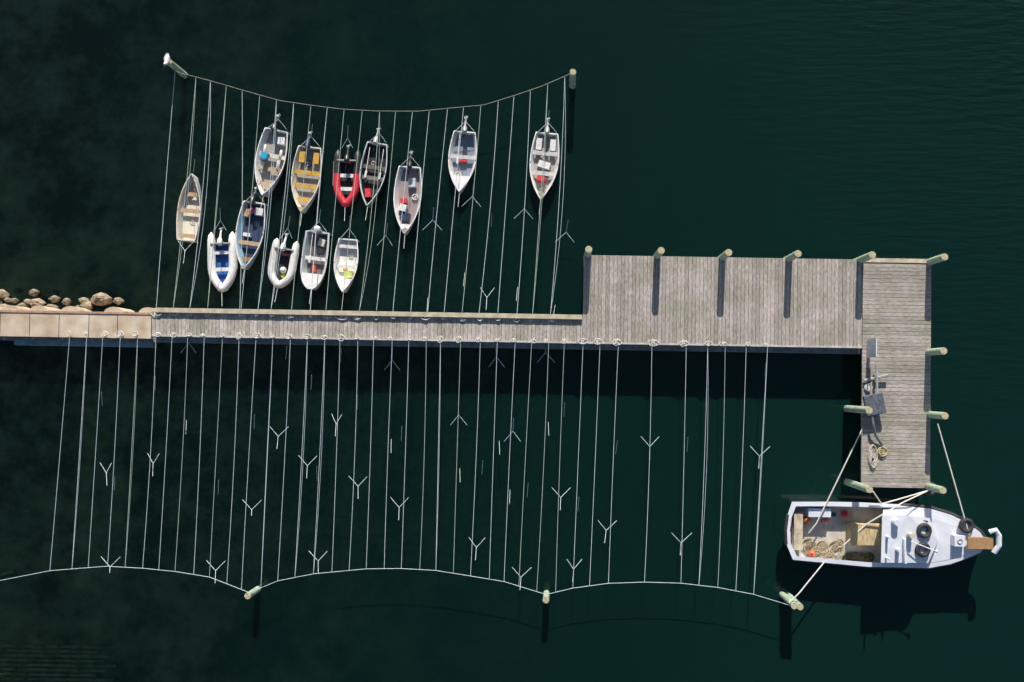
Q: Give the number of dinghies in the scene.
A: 13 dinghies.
